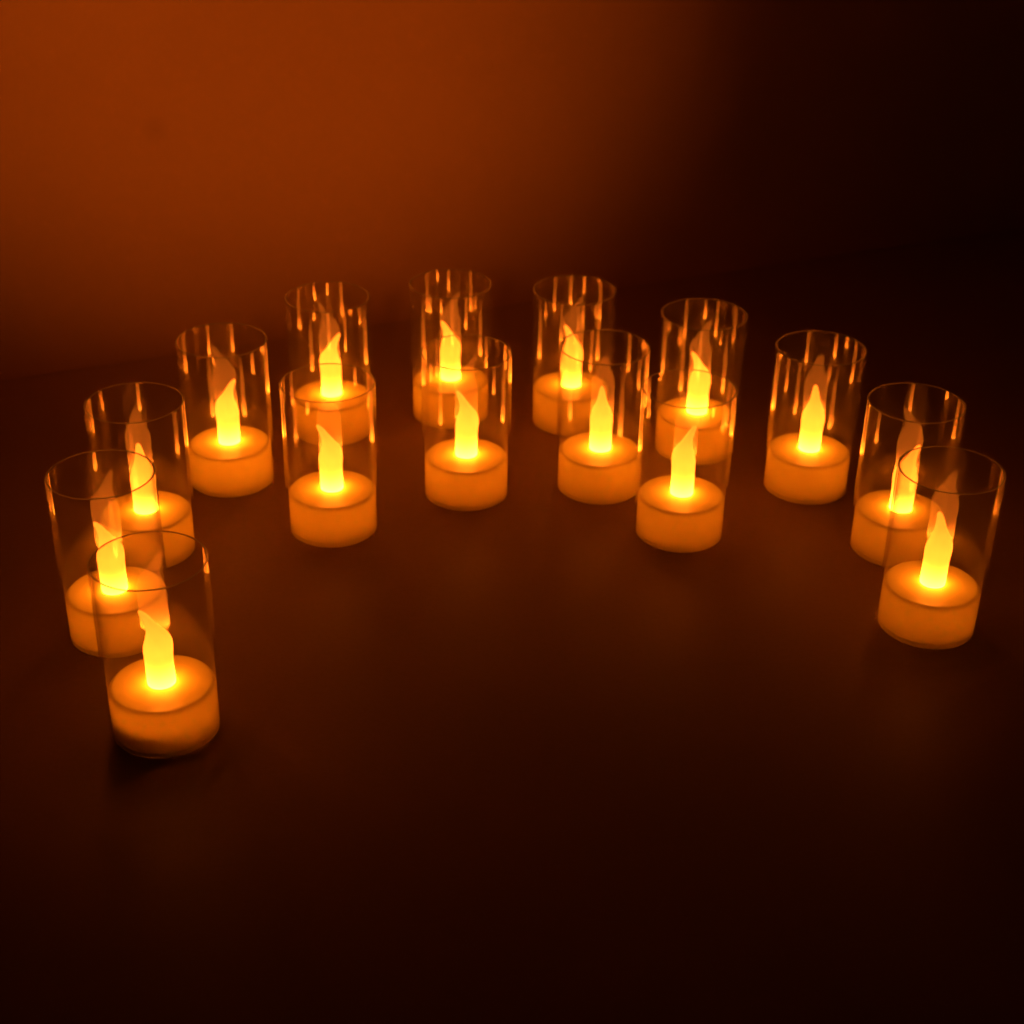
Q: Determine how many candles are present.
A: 15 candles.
